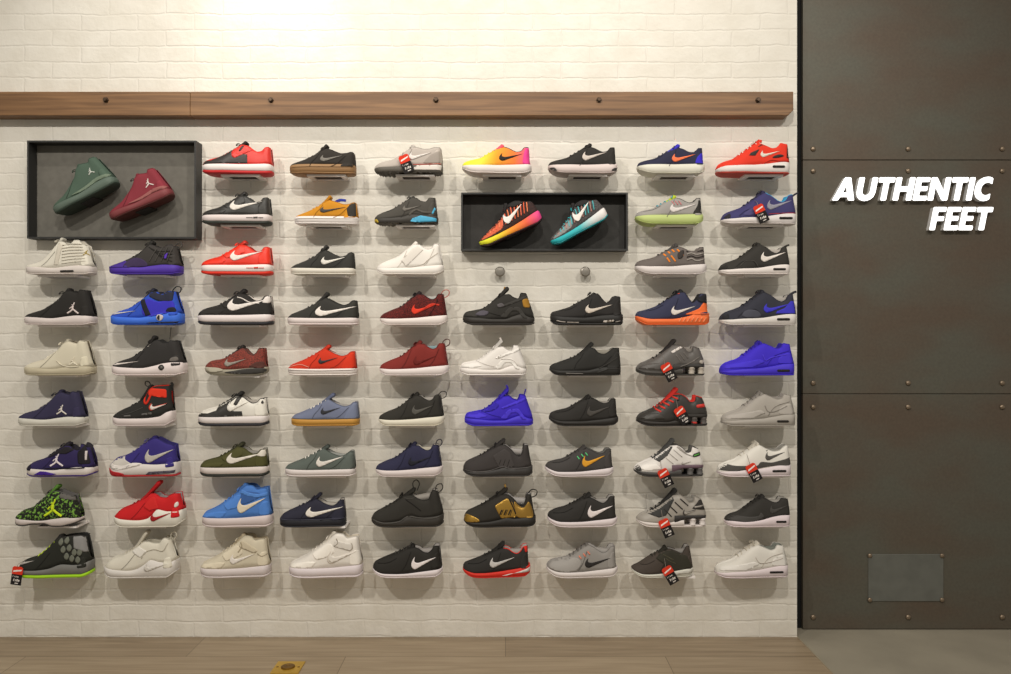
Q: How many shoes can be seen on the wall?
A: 77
